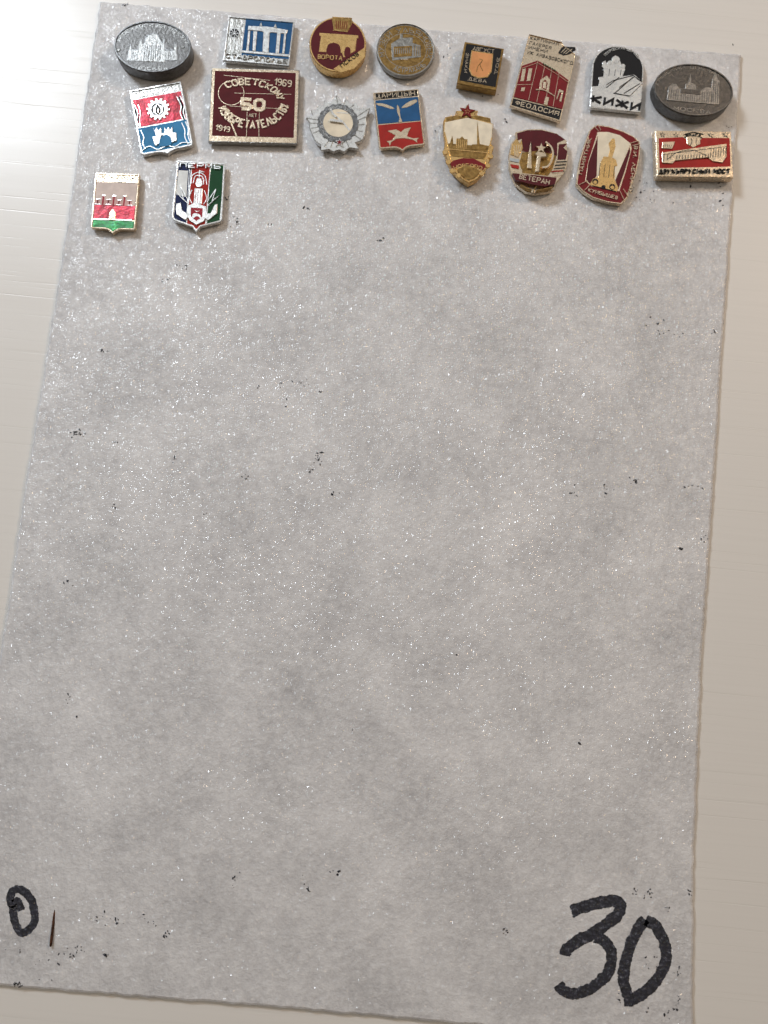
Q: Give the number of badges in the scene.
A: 18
